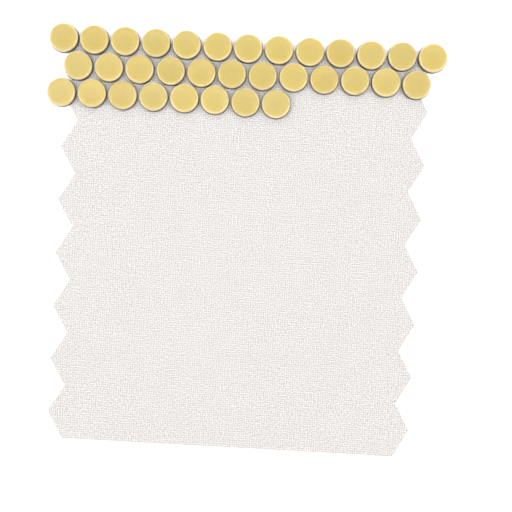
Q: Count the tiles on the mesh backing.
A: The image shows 33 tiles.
